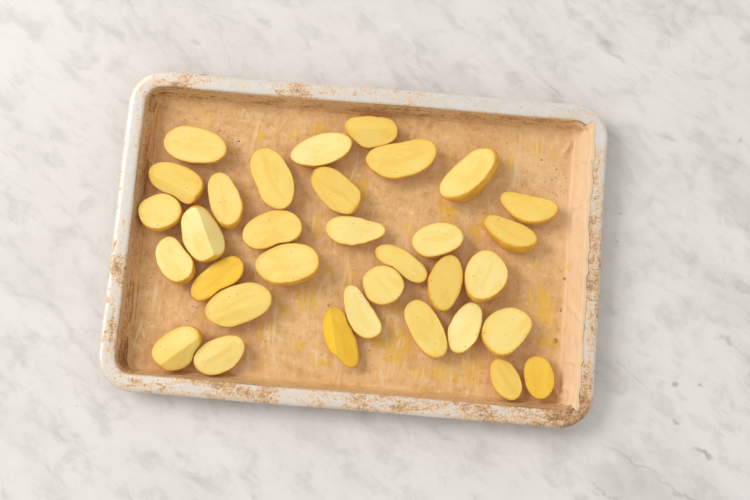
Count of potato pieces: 33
